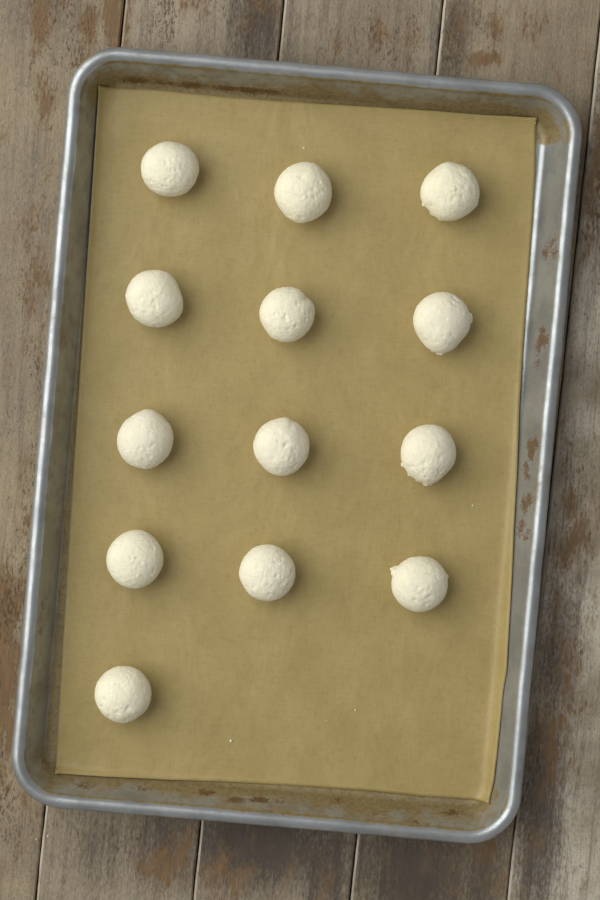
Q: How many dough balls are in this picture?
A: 13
